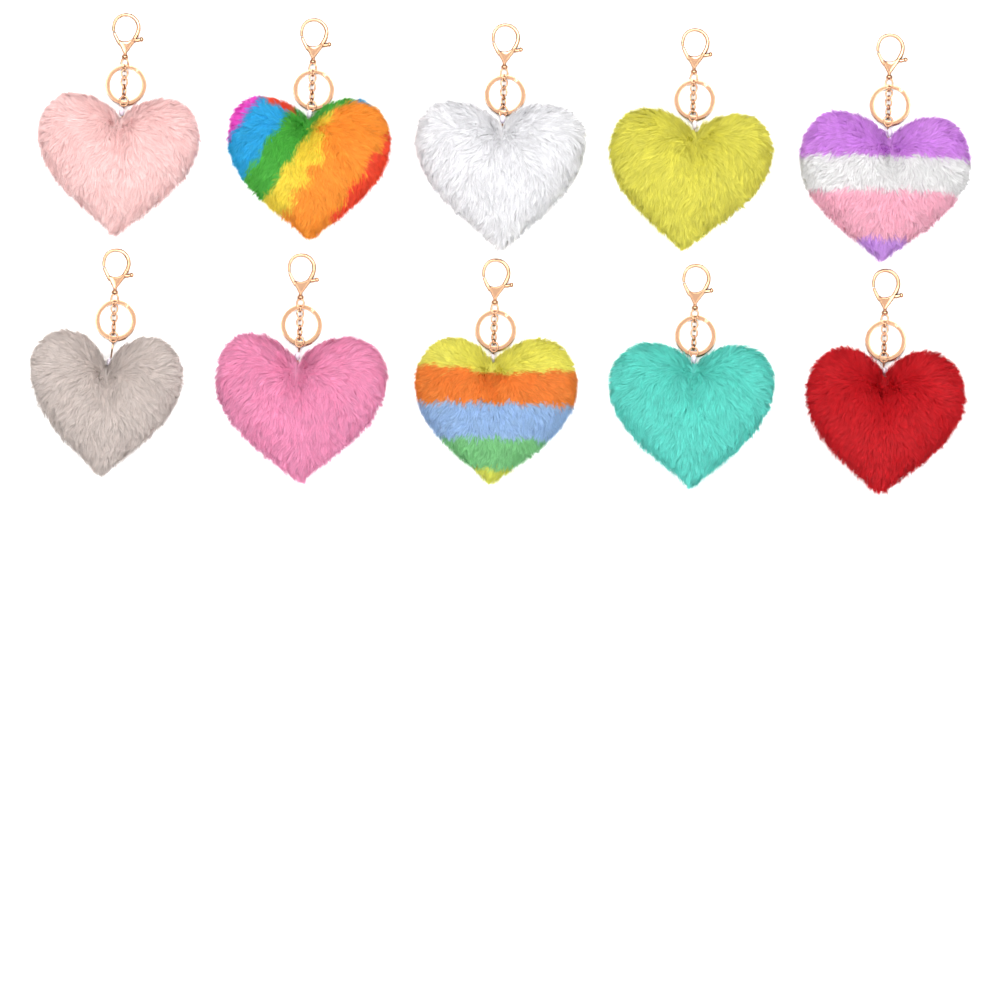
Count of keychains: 10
